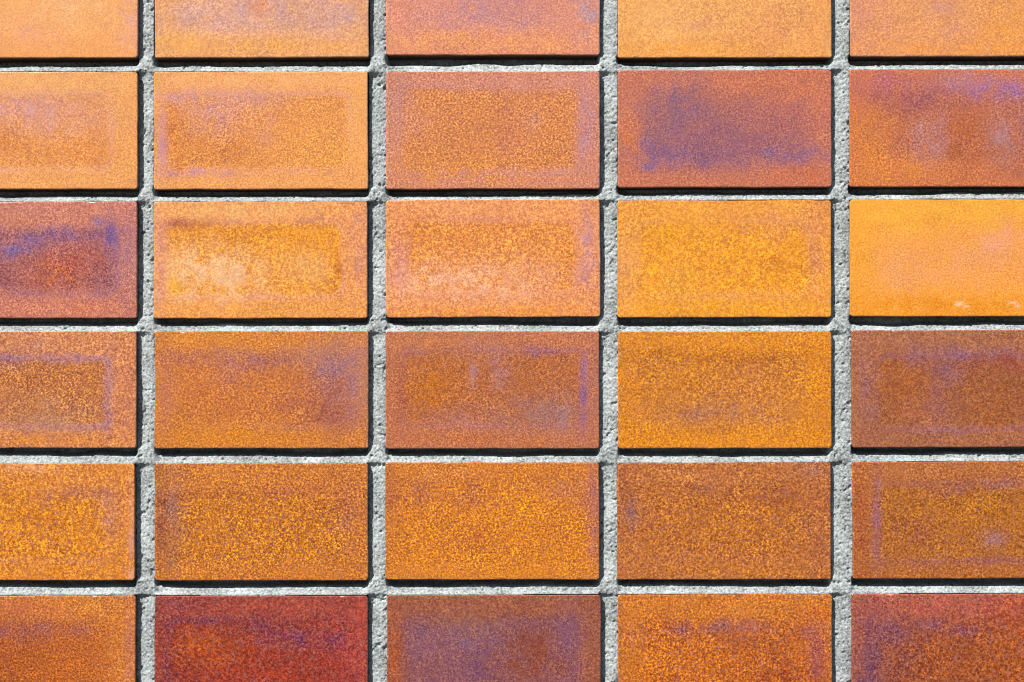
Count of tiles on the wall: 30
